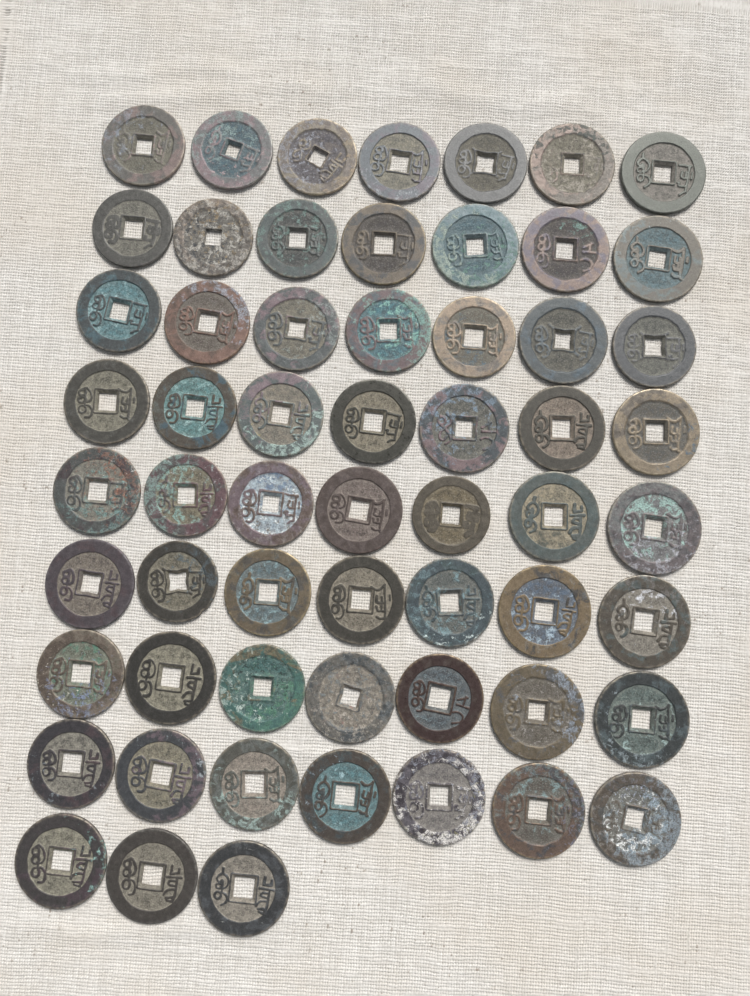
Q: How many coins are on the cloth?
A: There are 59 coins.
